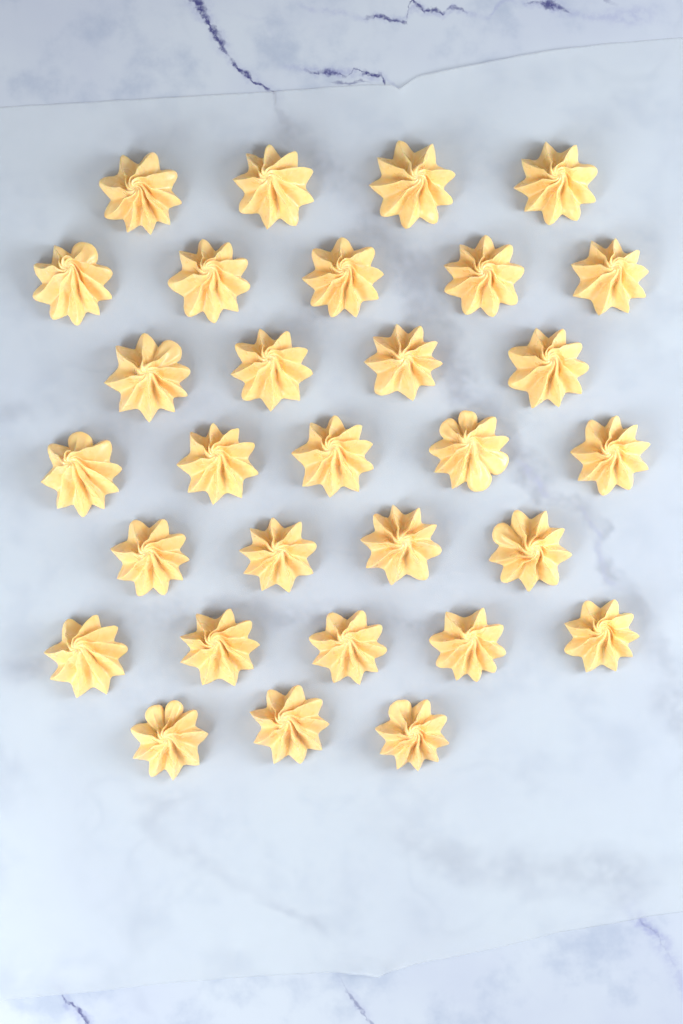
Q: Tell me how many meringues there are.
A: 30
